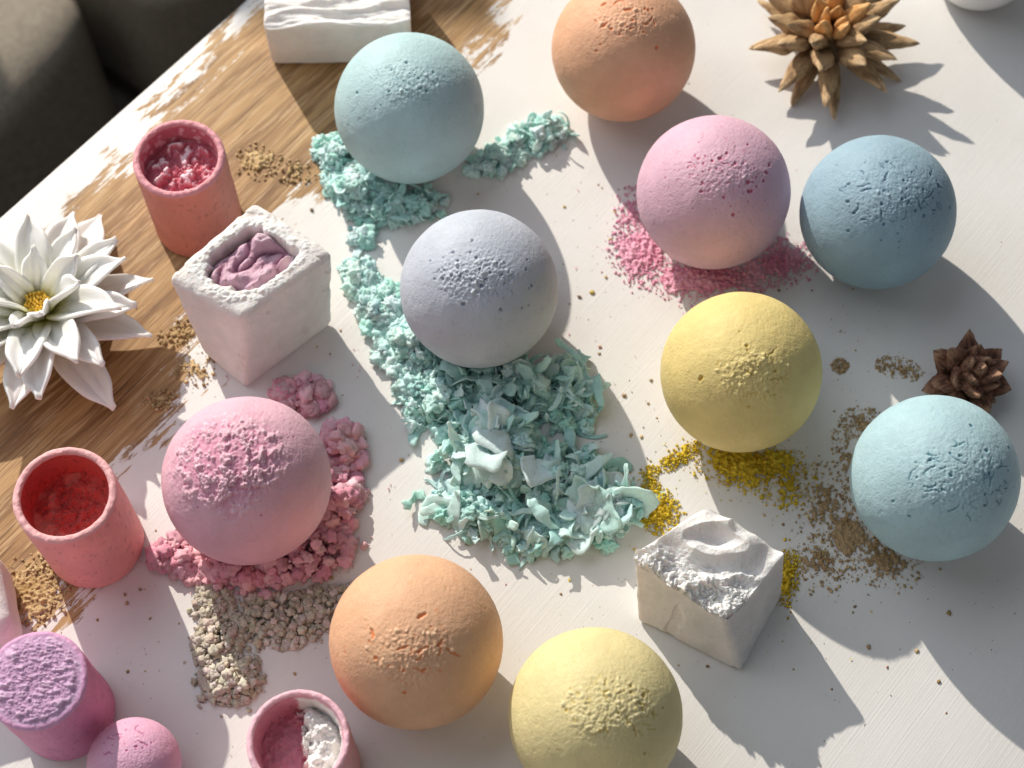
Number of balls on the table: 11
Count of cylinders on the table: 4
